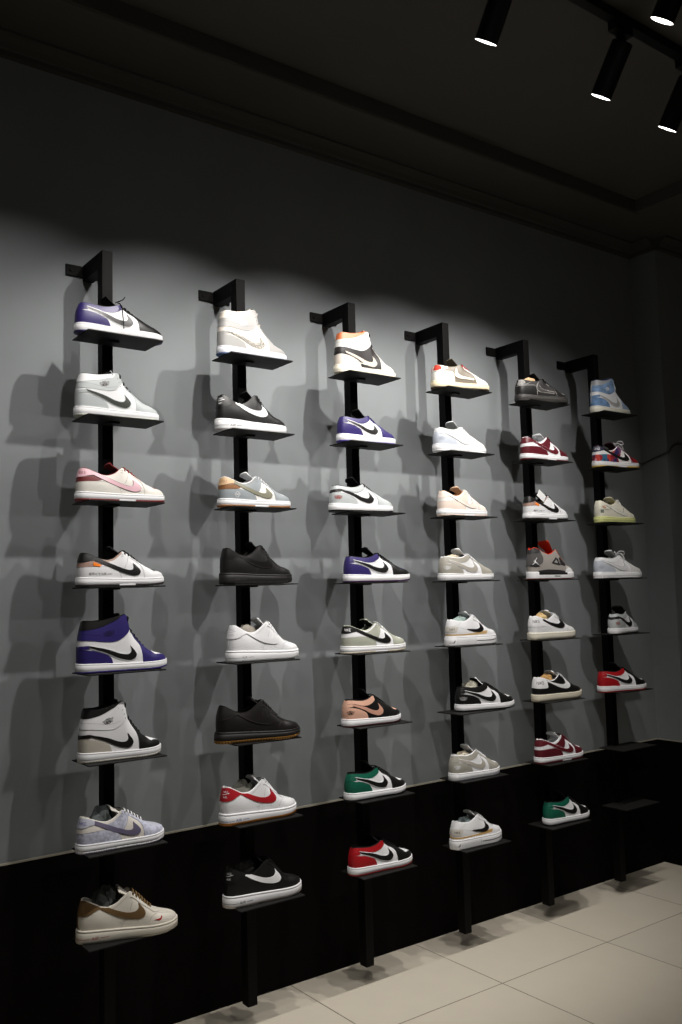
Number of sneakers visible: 46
